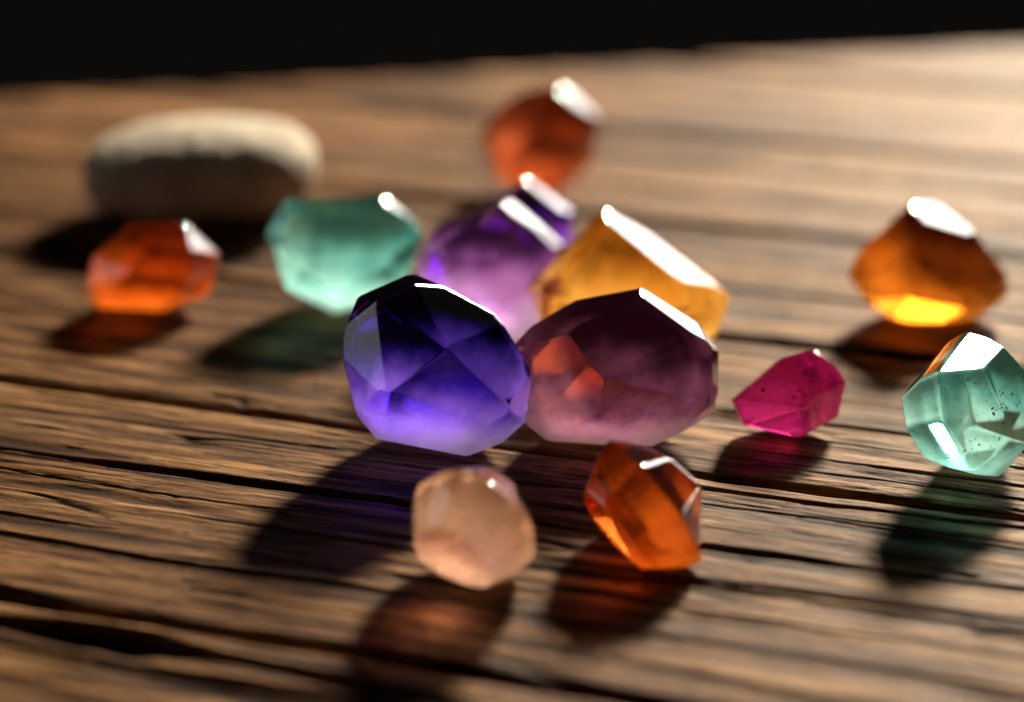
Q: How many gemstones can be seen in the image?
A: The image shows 13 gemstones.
